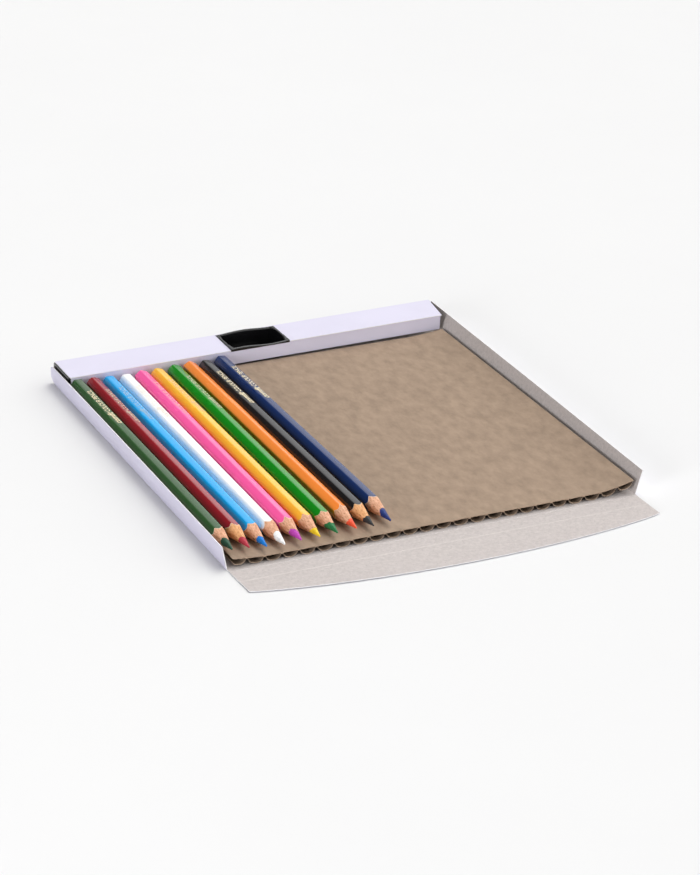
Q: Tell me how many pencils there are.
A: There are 10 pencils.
